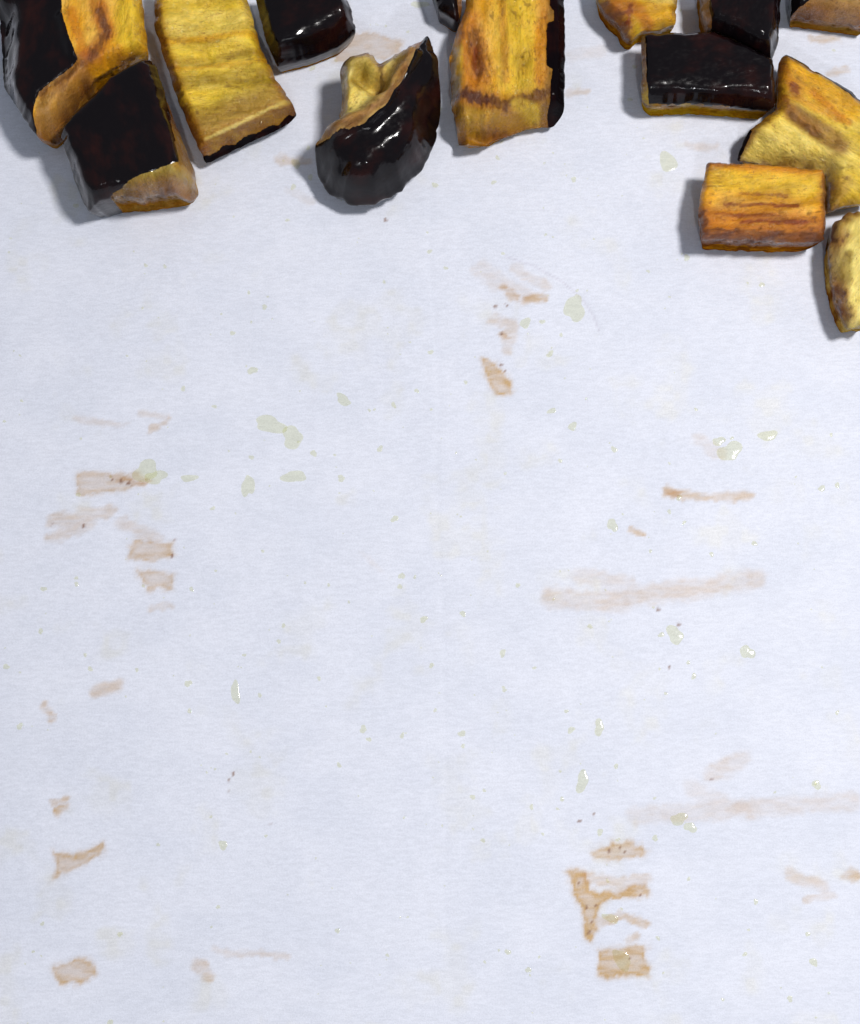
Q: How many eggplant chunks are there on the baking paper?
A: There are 14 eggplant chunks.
